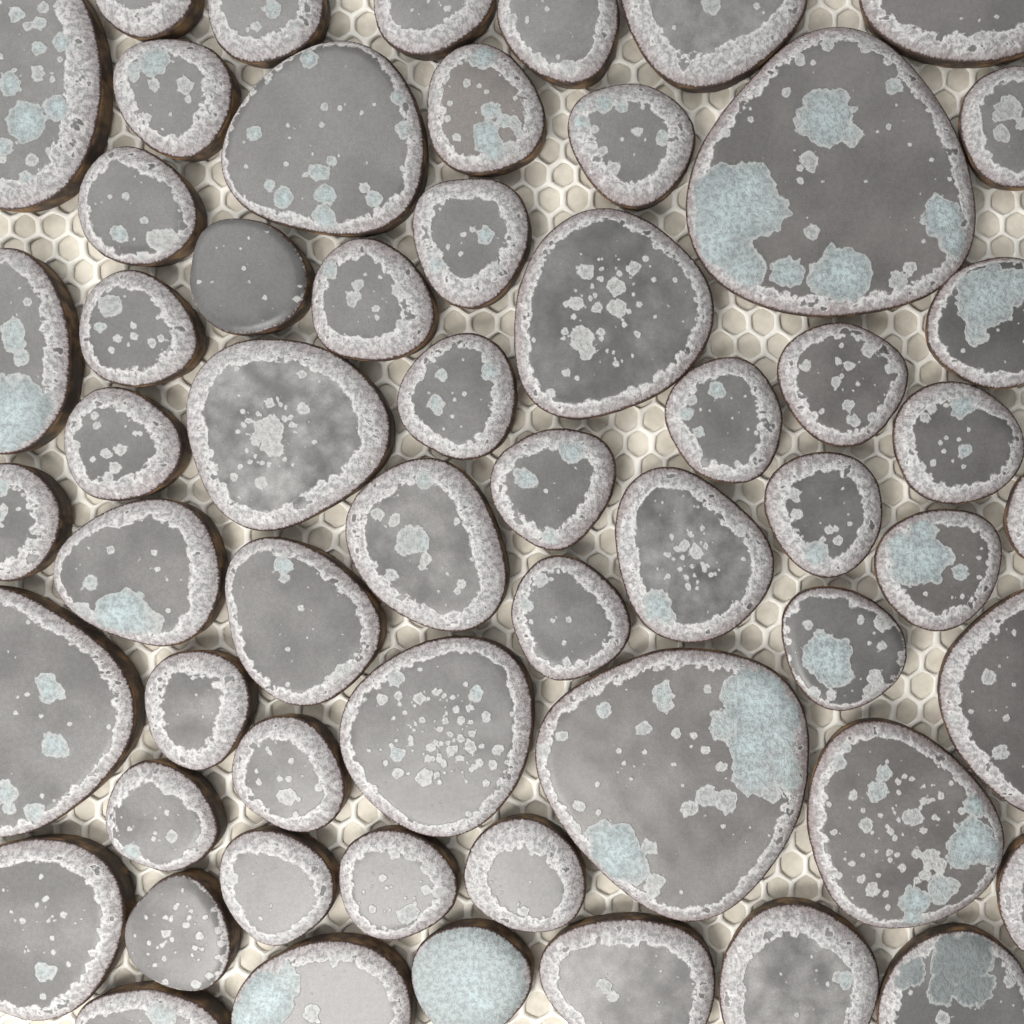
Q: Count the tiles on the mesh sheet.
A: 58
